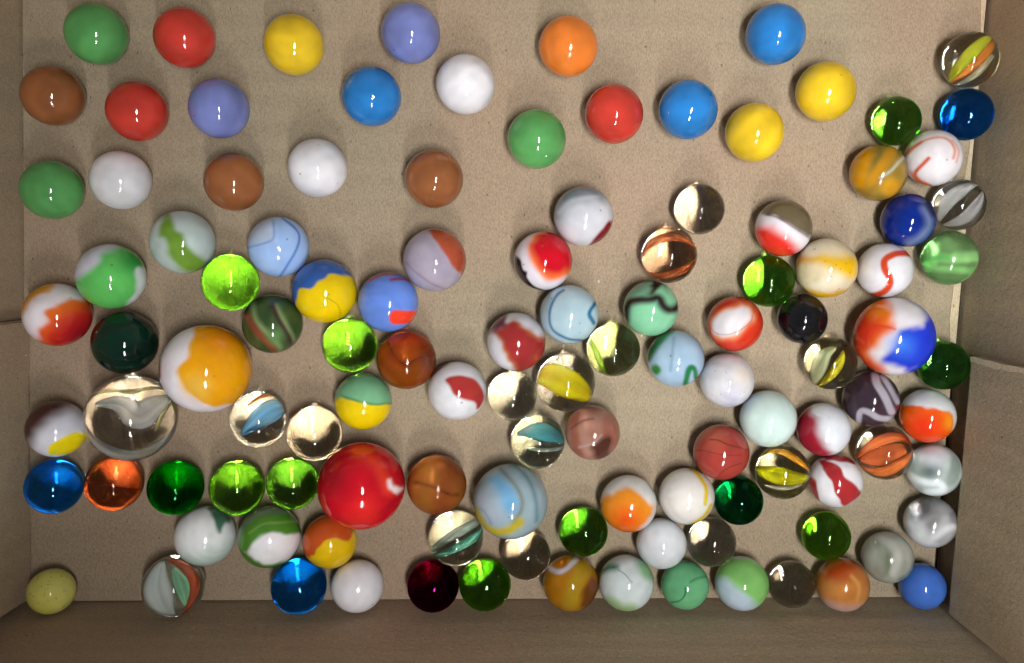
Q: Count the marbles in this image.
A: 115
